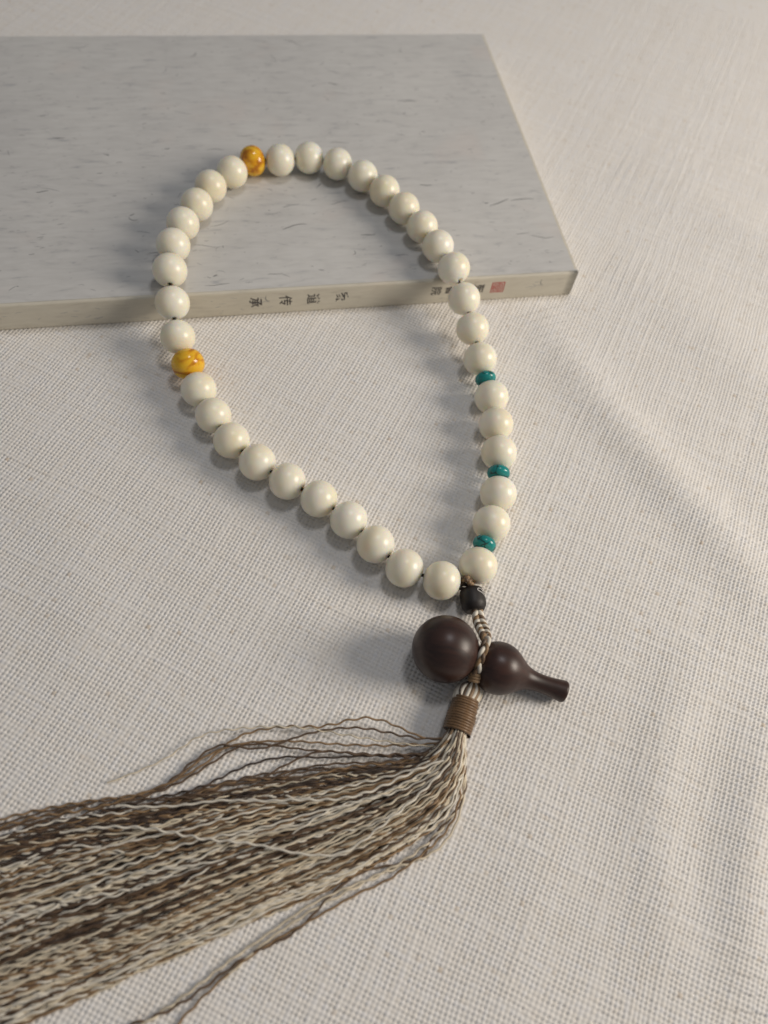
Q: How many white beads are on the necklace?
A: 36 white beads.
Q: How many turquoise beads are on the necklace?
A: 3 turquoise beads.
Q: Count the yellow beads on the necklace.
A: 2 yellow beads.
